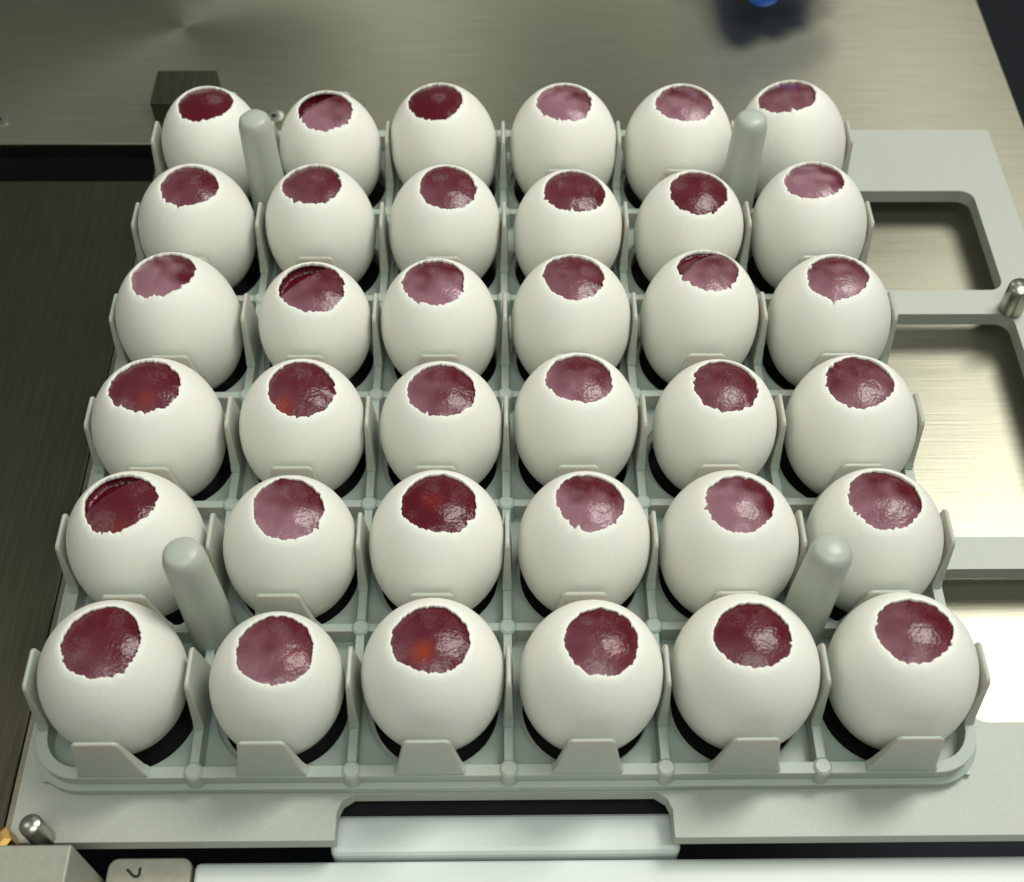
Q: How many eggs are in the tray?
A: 36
